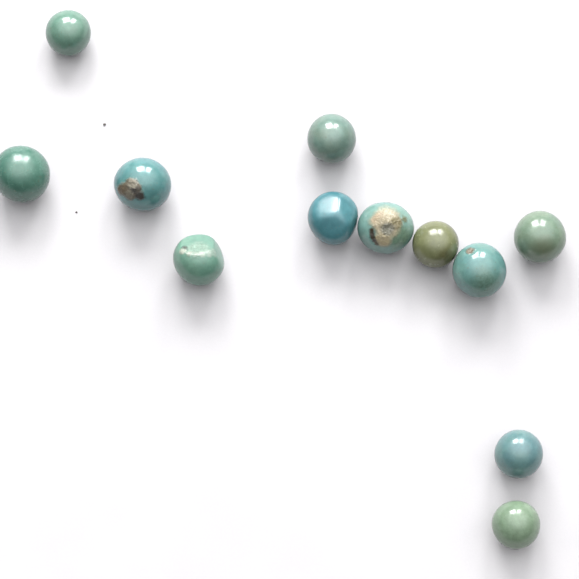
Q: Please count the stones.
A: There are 12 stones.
